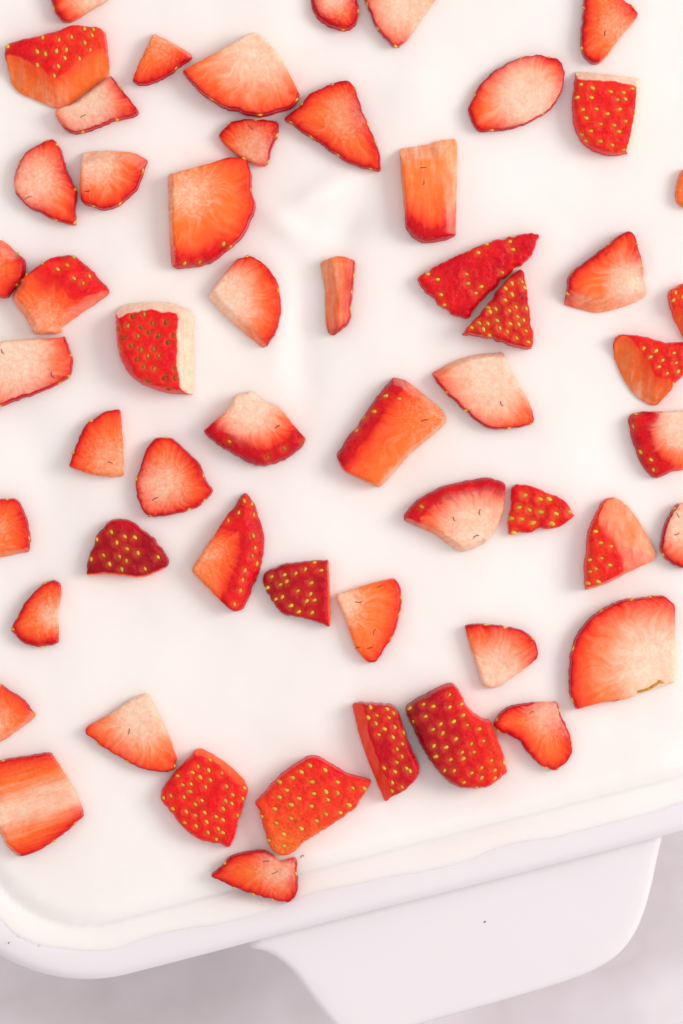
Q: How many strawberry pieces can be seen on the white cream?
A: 55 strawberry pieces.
